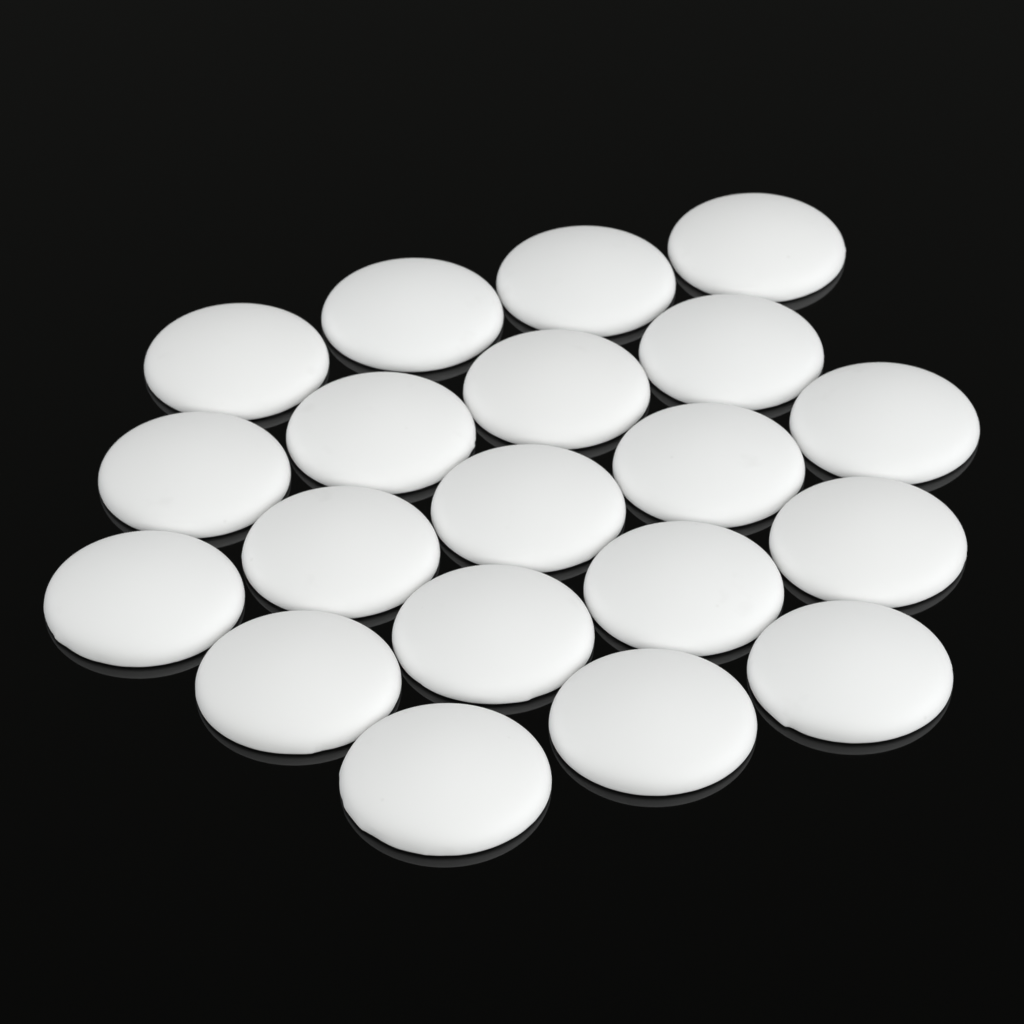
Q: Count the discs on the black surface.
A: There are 20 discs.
